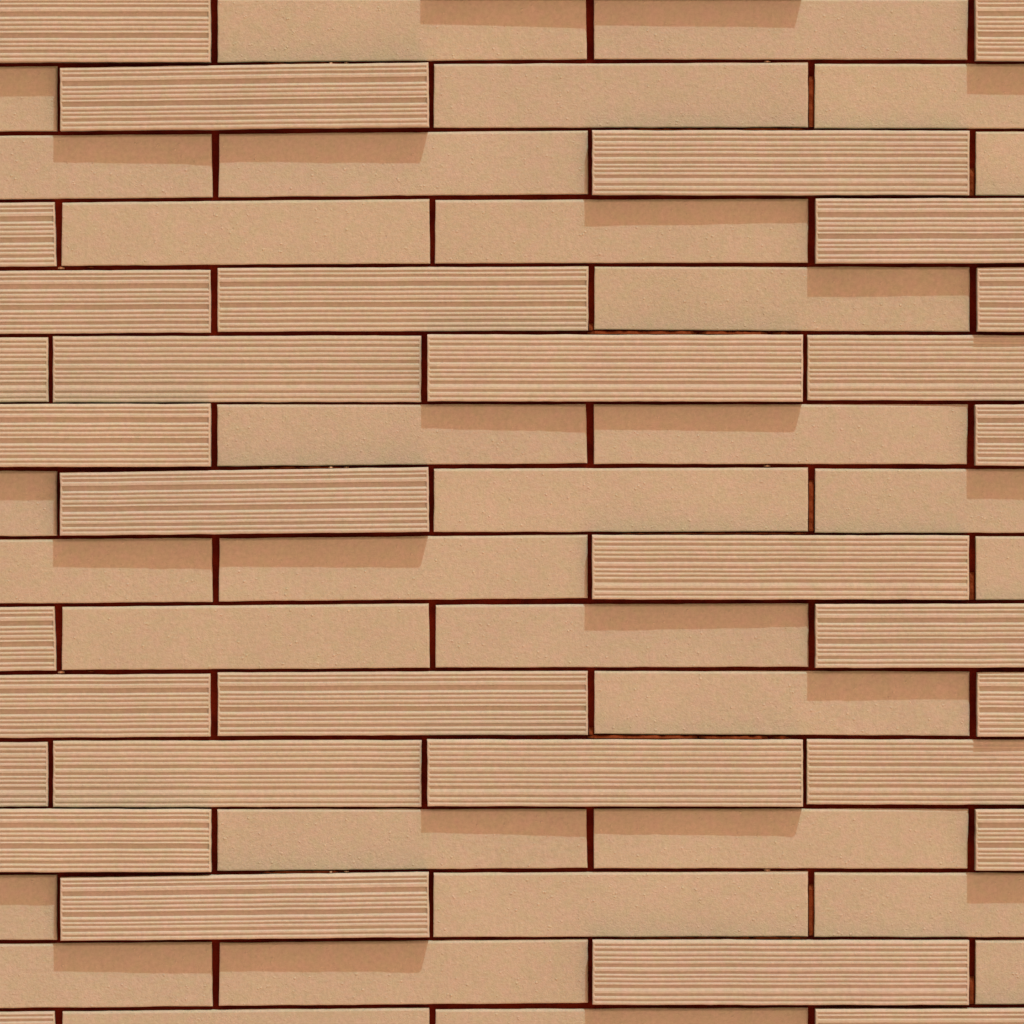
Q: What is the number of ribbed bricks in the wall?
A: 32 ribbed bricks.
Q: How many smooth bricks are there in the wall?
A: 32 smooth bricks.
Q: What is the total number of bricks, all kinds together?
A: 64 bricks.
